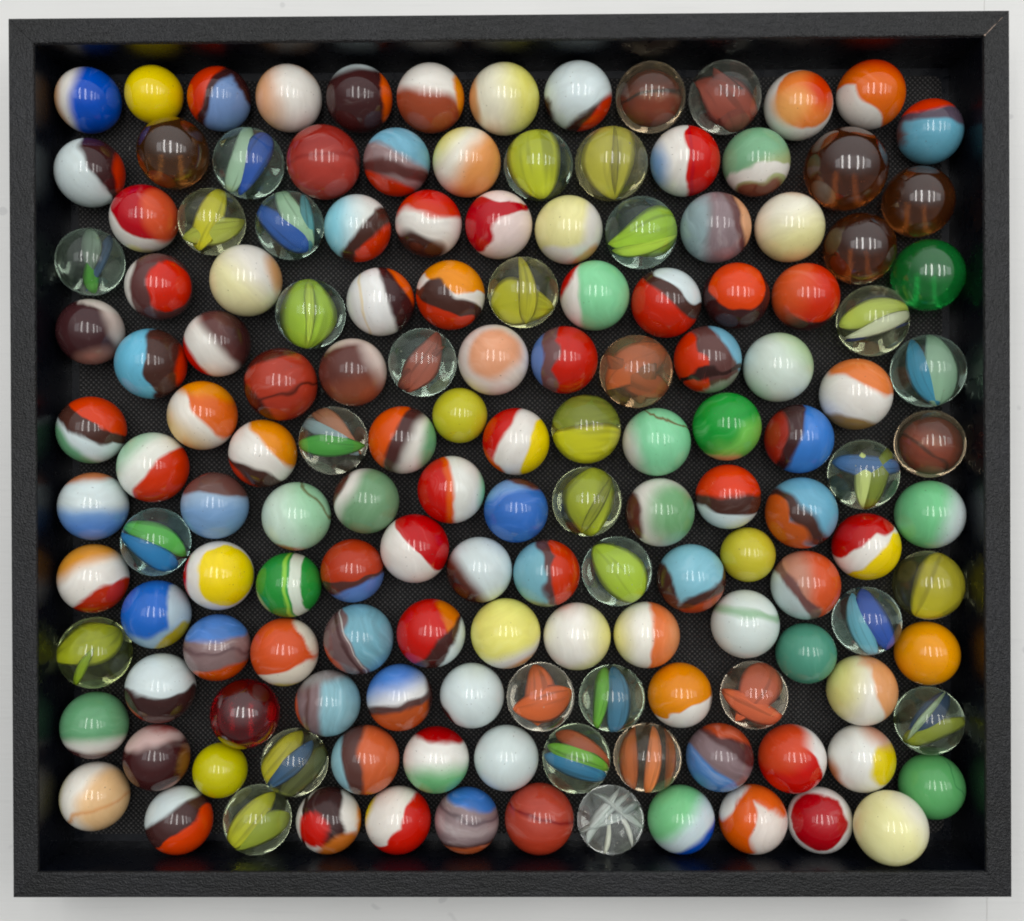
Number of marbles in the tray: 150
